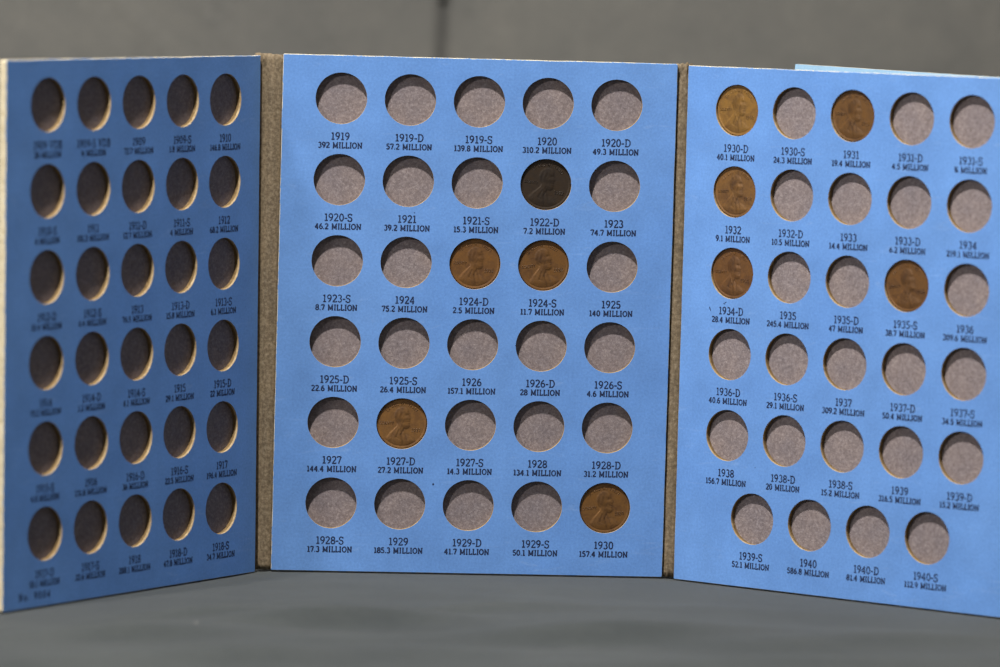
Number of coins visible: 10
